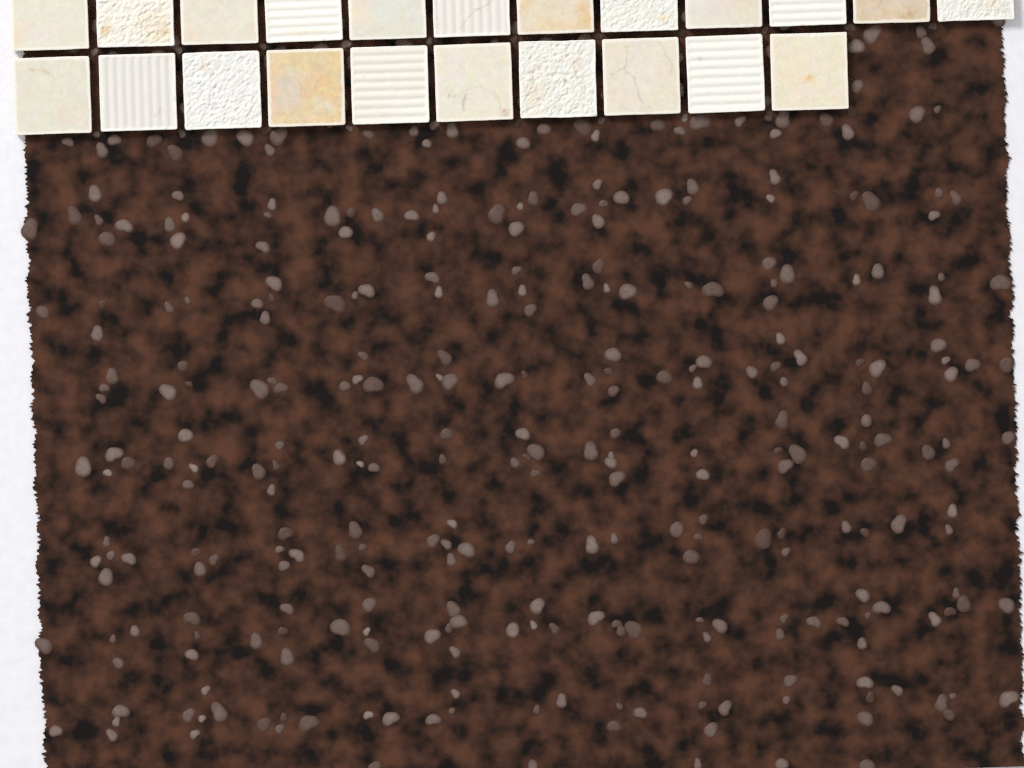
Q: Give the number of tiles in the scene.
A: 22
